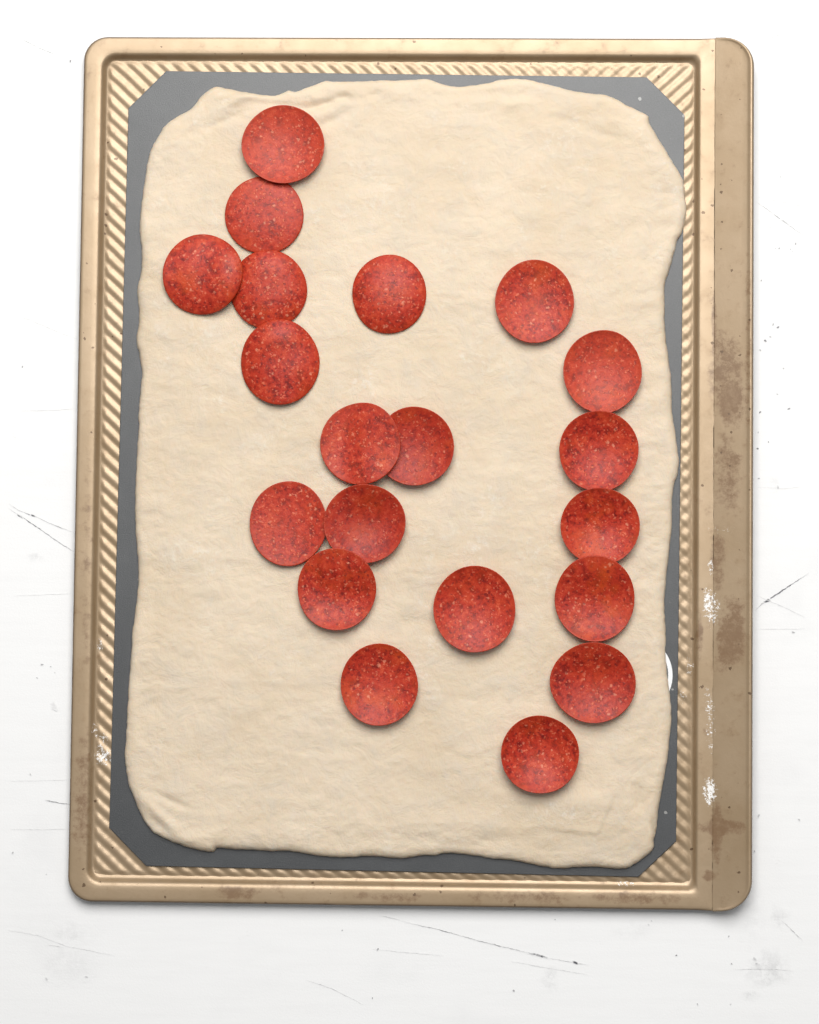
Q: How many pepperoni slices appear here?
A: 20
